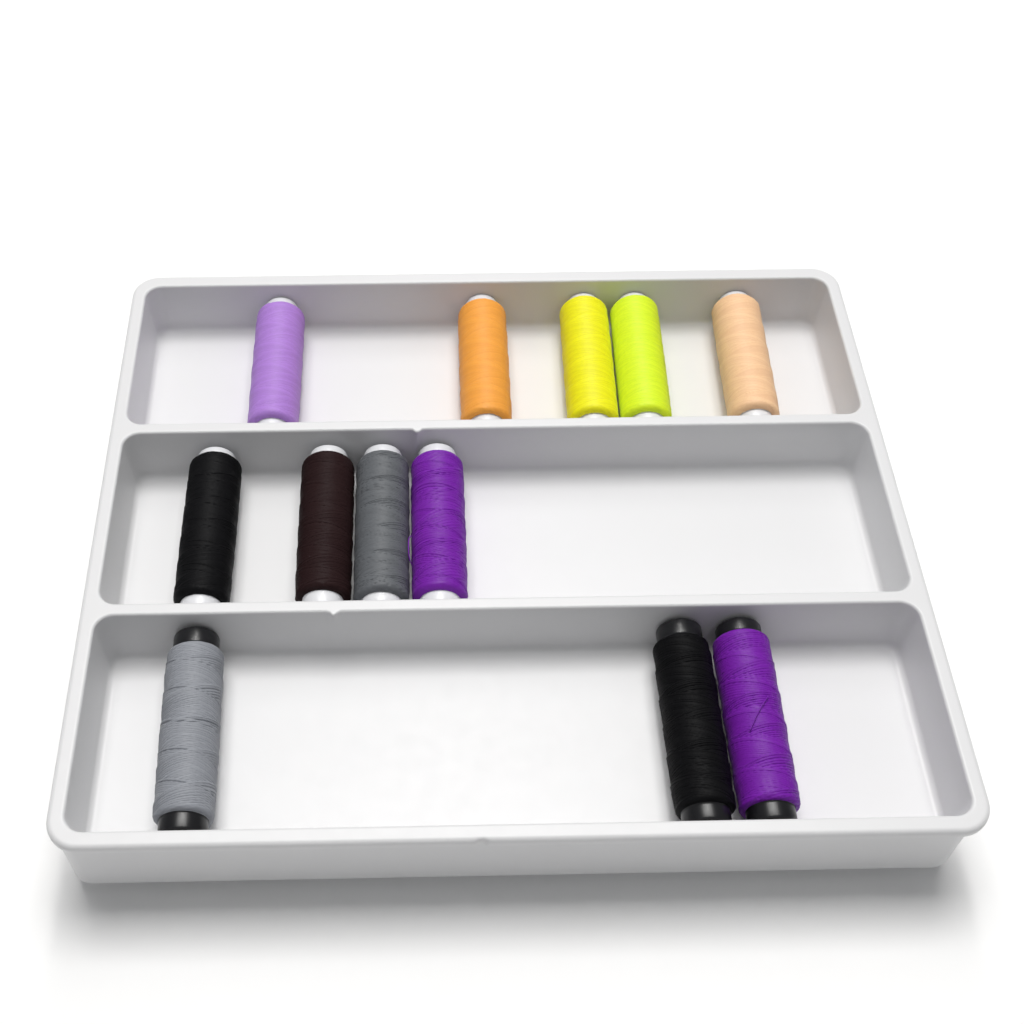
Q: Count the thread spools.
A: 12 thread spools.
